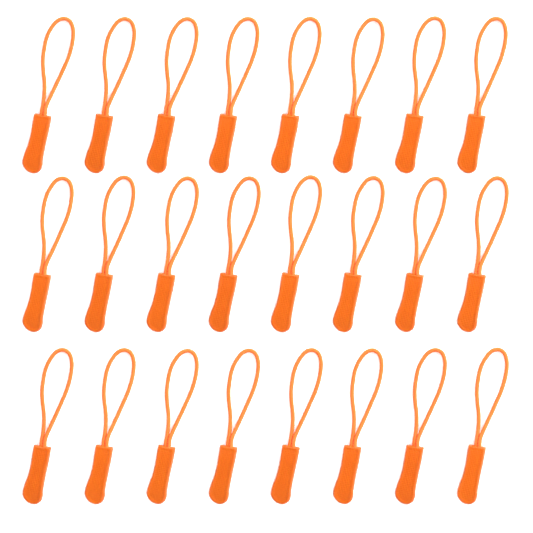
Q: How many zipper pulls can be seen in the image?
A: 24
